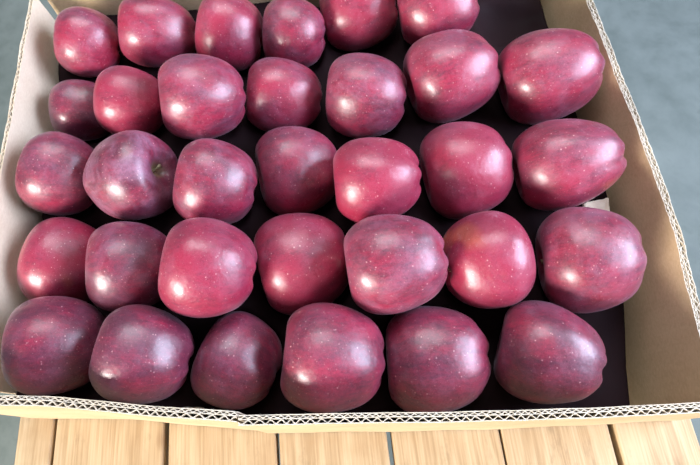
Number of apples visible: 33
